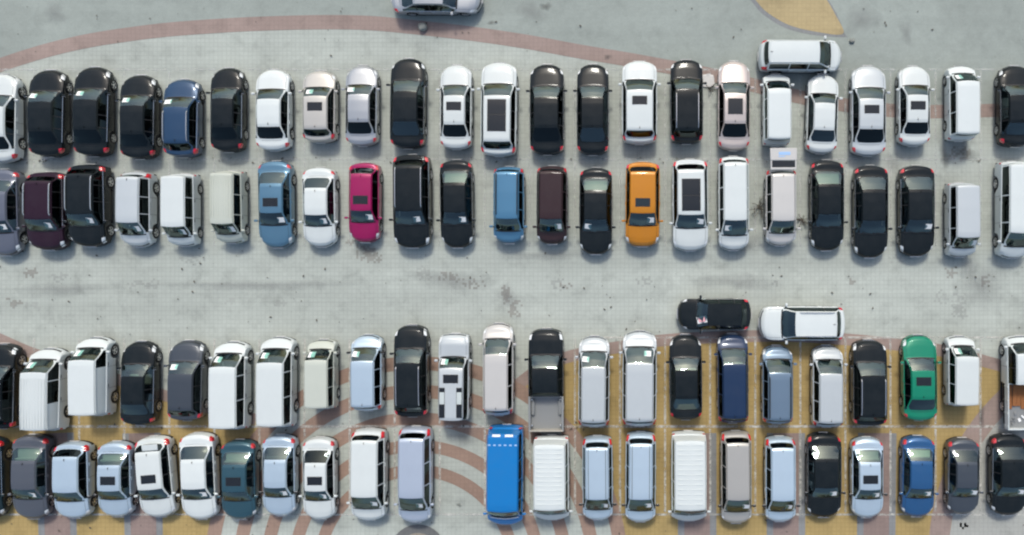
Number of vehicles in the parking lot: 96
